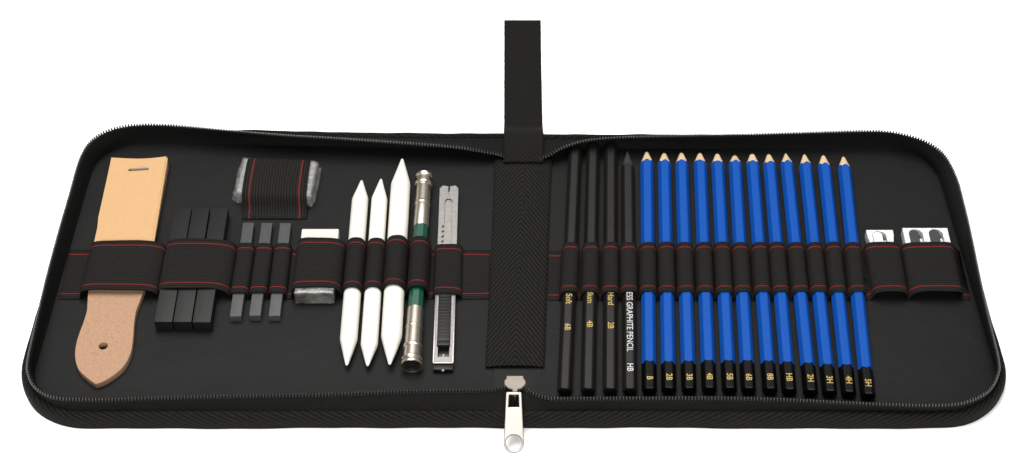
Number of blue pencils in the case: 12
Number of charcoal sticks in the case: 6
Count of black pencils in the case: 4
